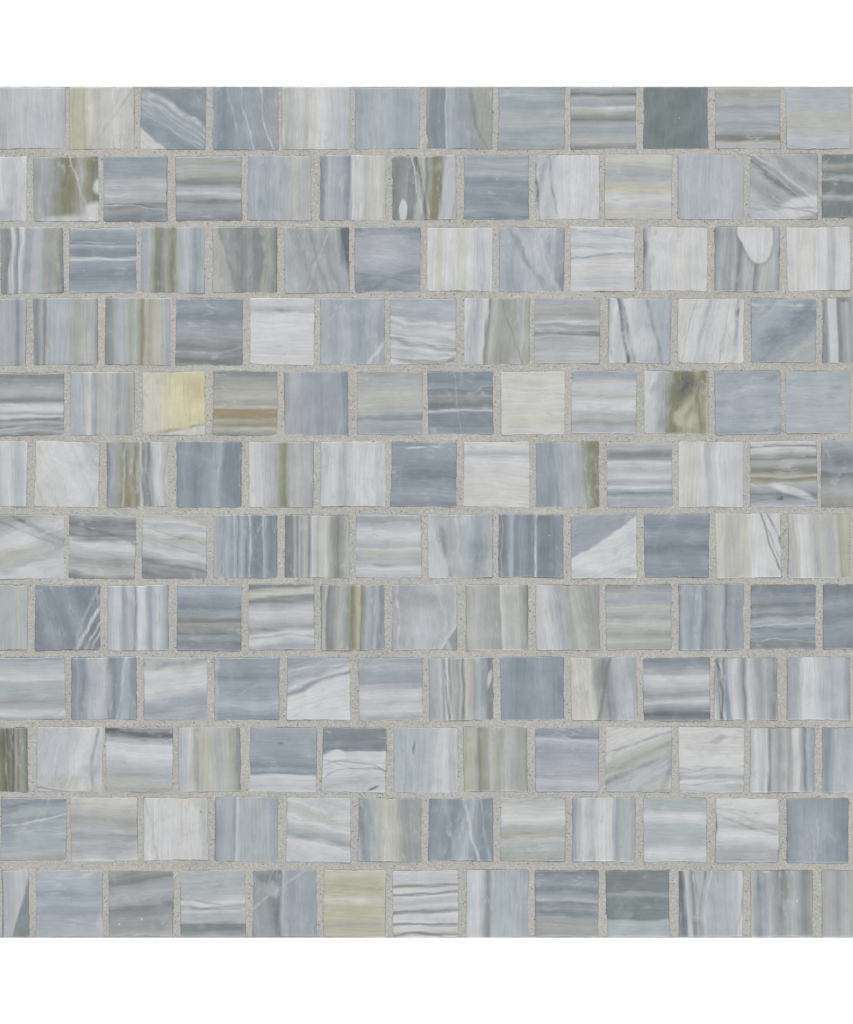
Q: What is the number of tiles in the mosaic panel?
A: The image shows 150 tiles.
